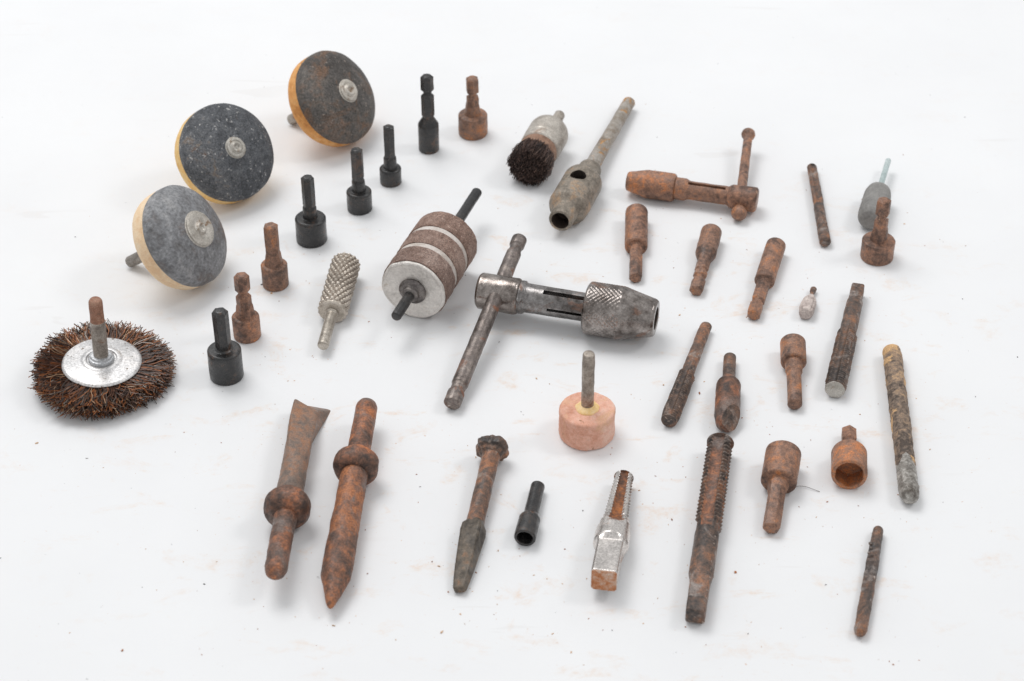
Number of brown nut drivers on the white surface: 10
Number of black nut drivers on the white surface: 6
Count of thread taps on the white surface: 5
